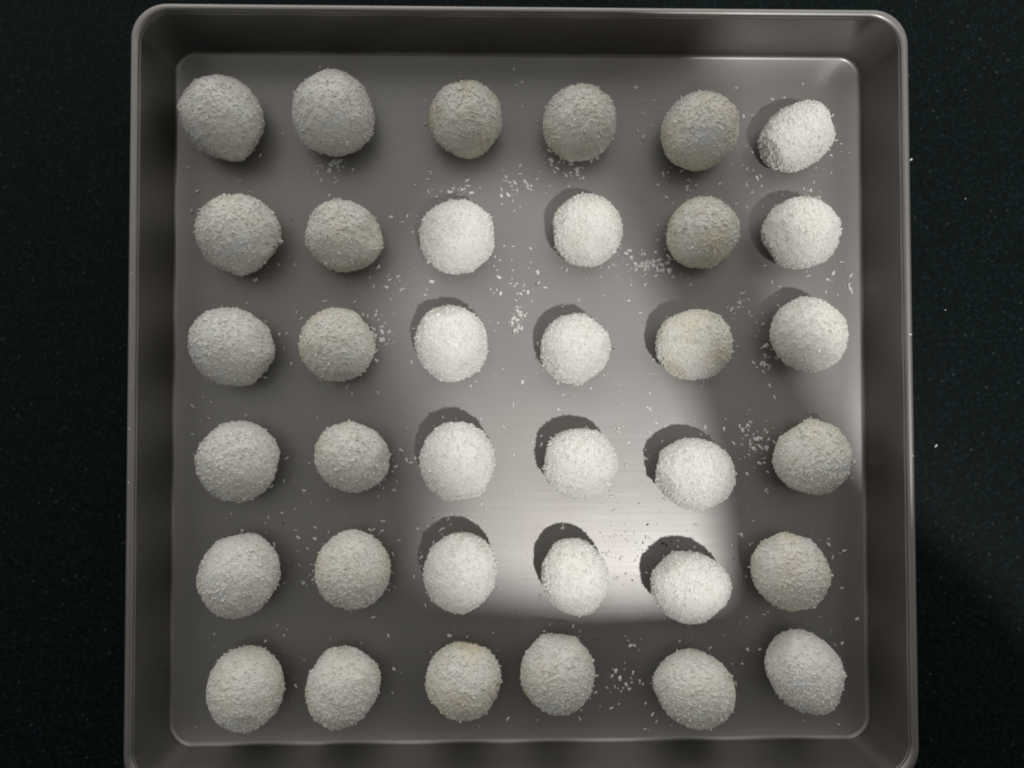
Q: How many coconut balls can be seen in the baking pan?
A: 36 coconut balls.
